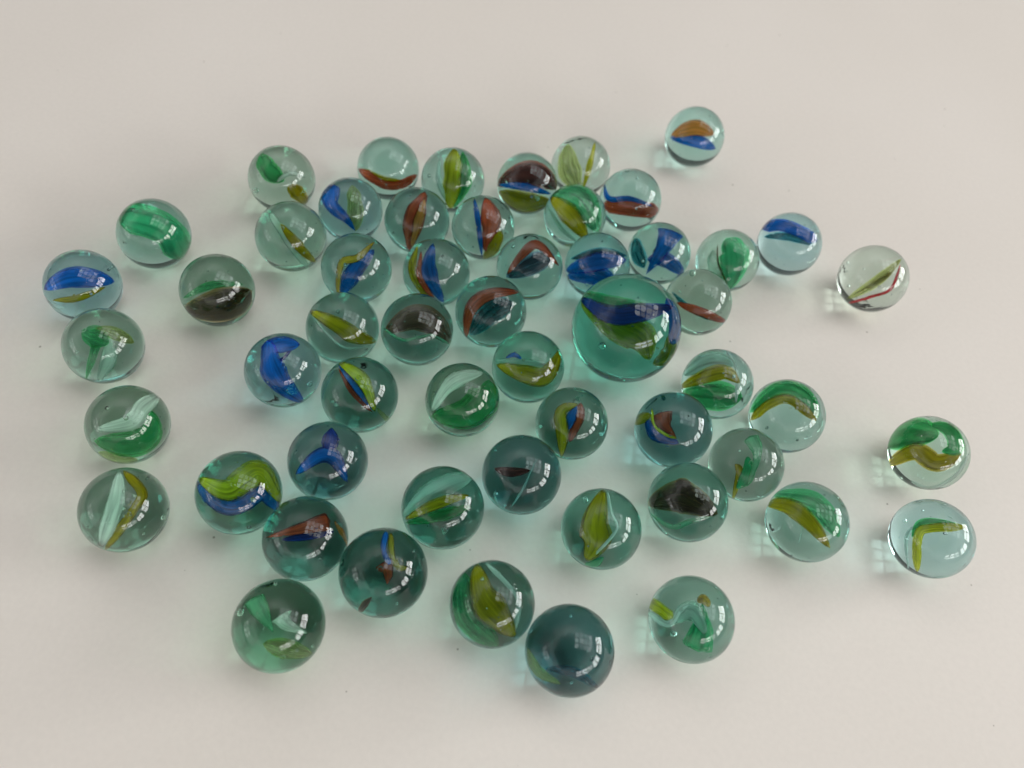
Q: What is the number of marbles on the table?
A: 55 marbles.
